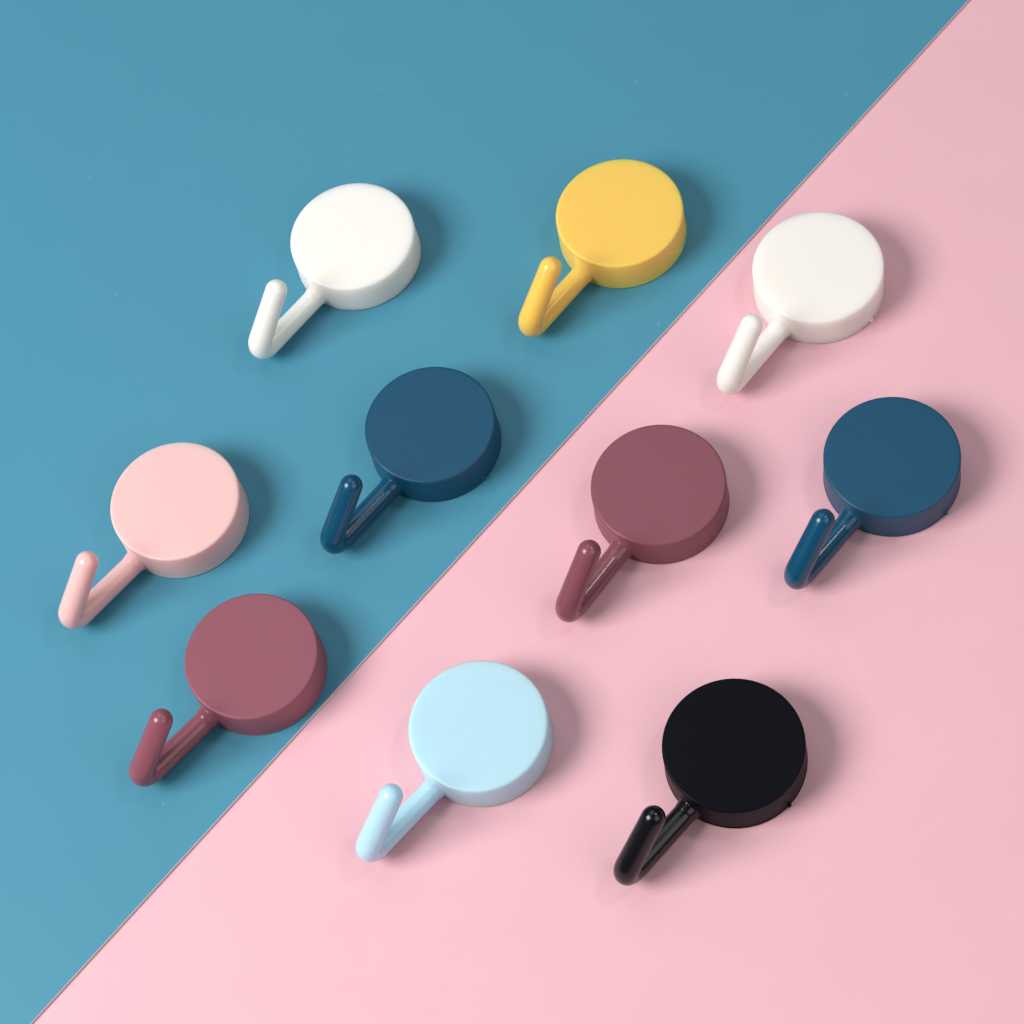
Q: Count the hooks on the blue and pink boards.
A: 10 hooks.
